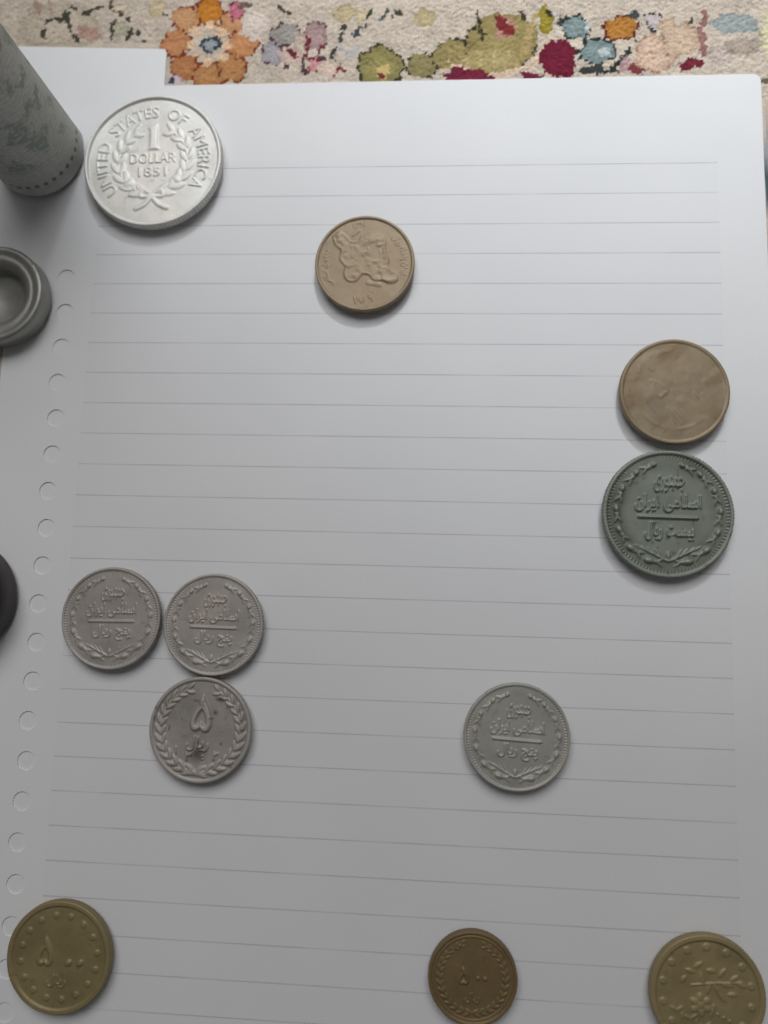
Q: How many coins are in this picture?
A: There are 11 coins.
